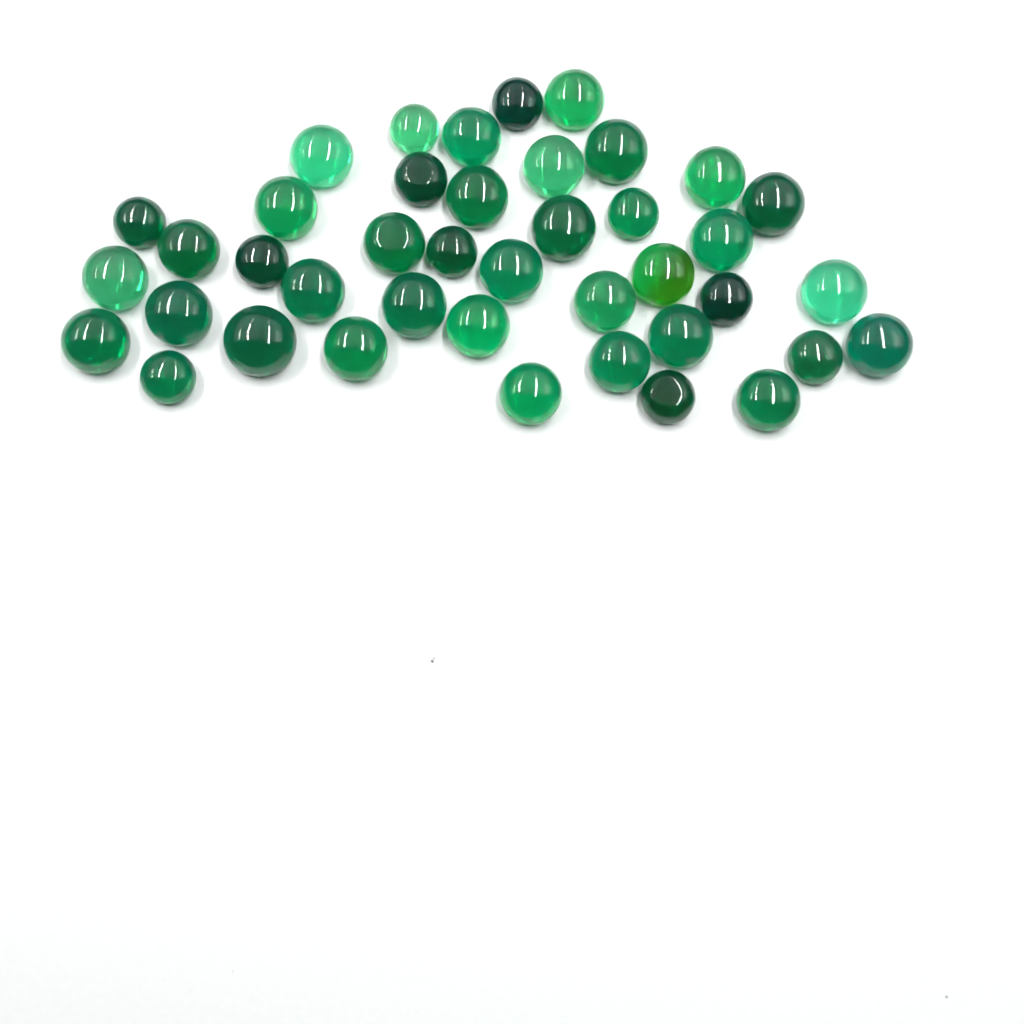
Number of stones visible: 41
